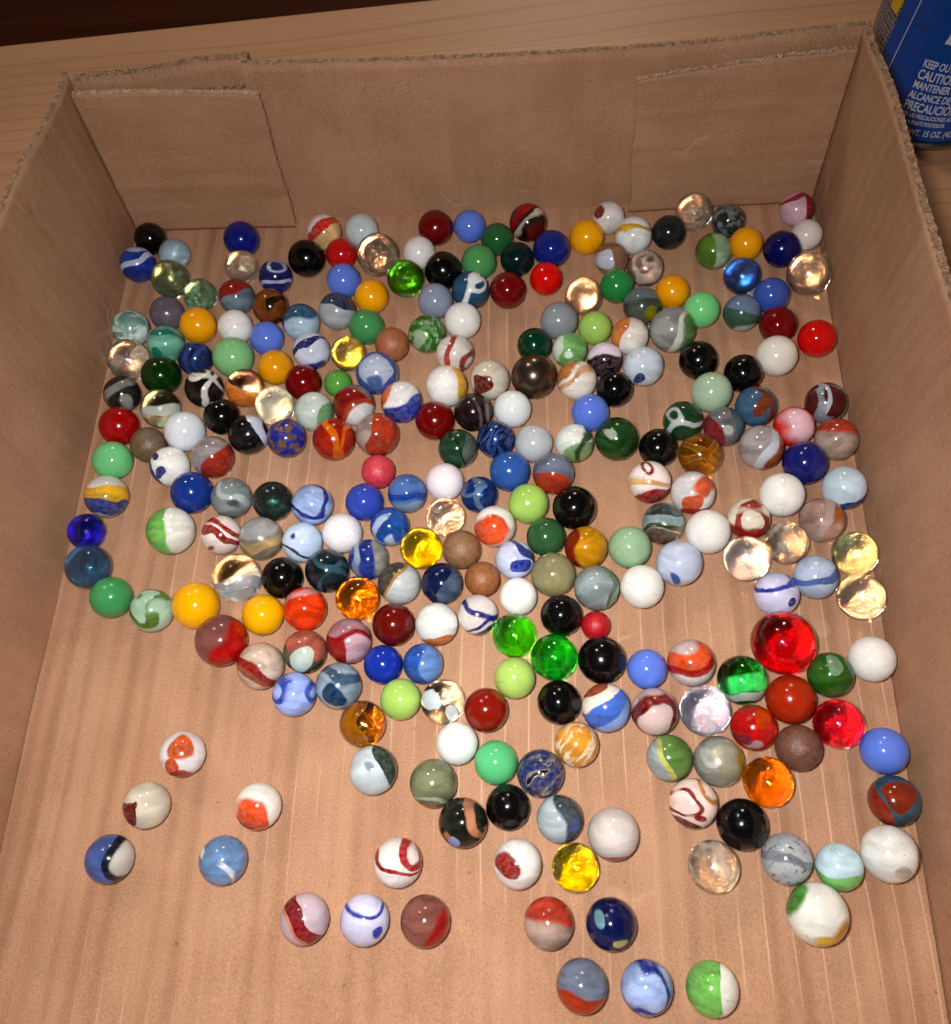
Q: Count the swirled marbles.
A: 137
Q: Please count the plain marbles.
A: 131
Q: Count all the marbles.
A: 268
